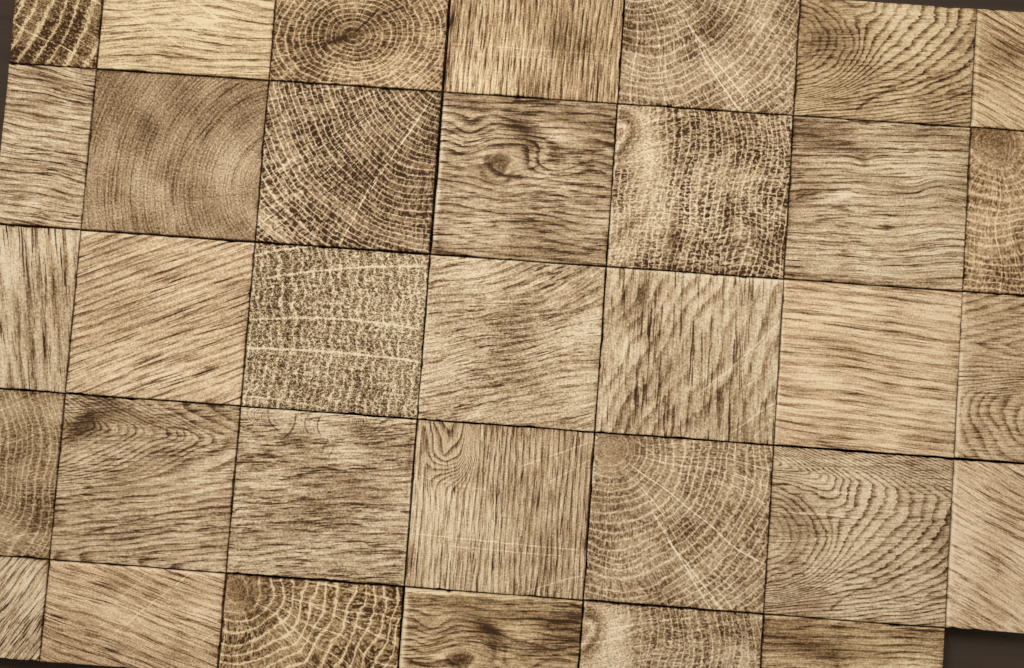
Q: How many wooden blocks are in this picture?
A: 34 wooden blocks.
